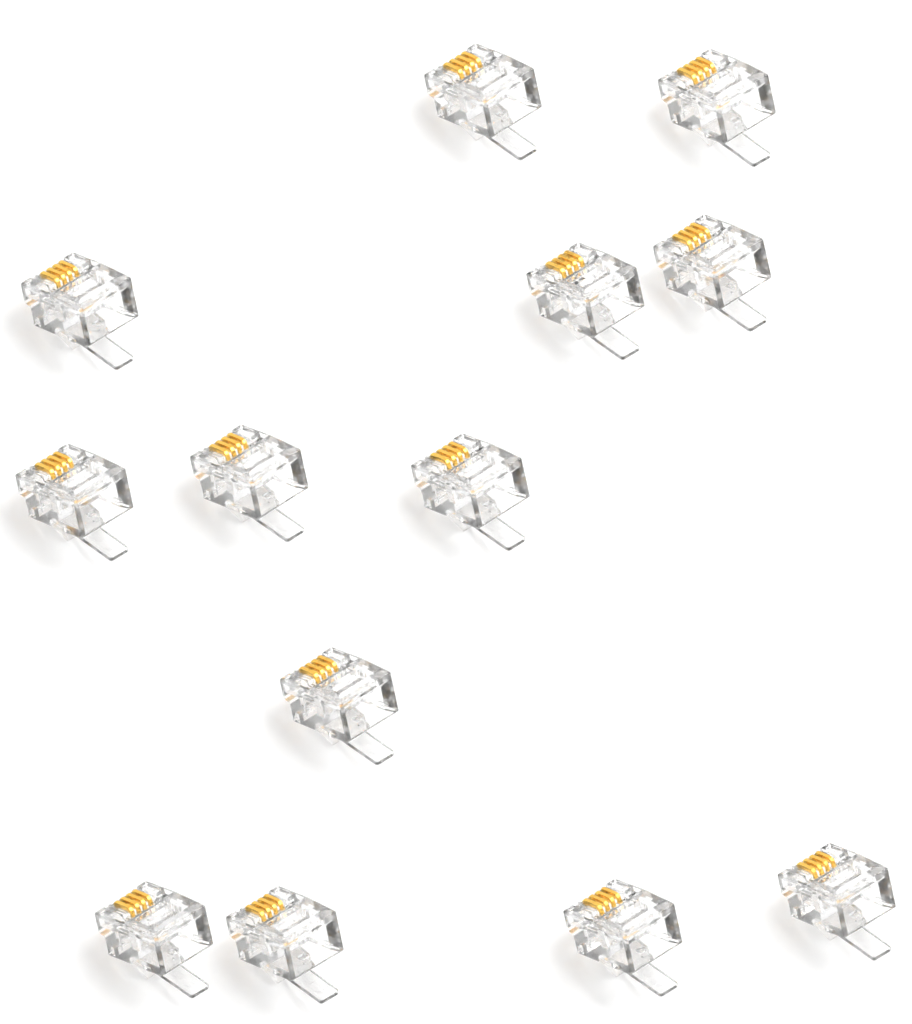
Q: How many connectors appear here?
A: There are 13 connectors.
